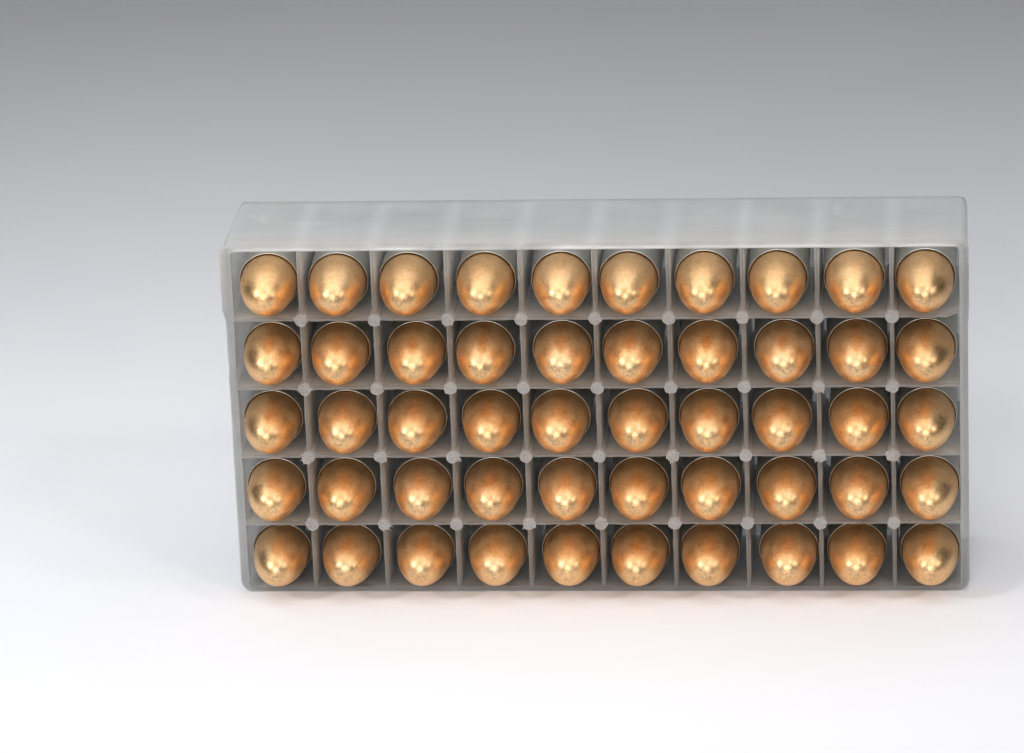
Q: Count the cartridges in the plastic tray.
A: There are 50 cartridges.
